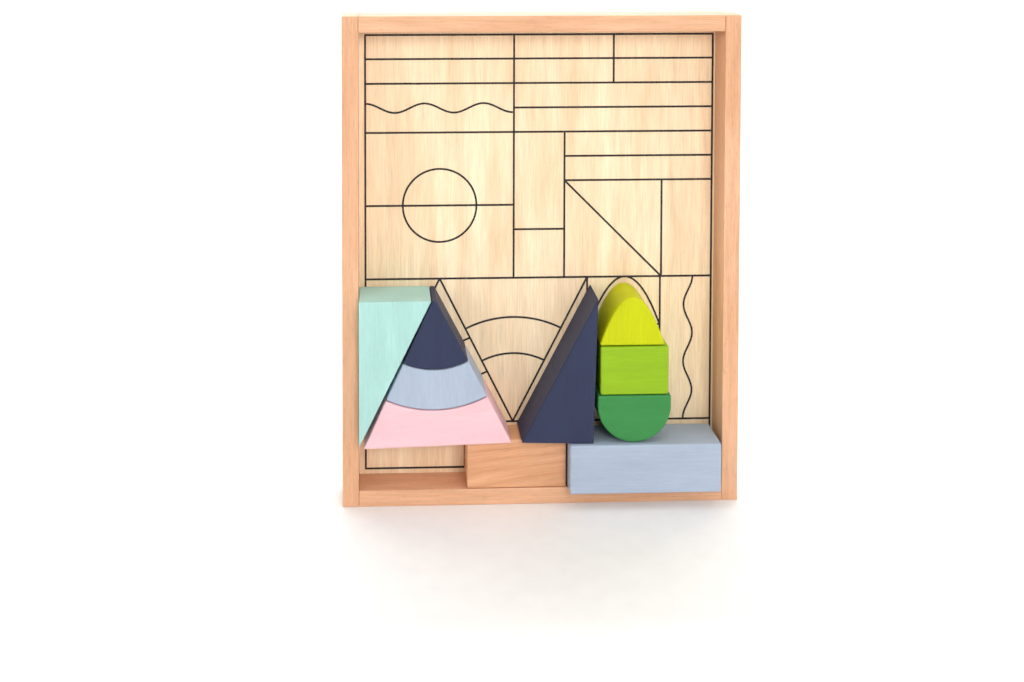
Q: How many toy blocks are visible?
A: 10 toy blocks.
